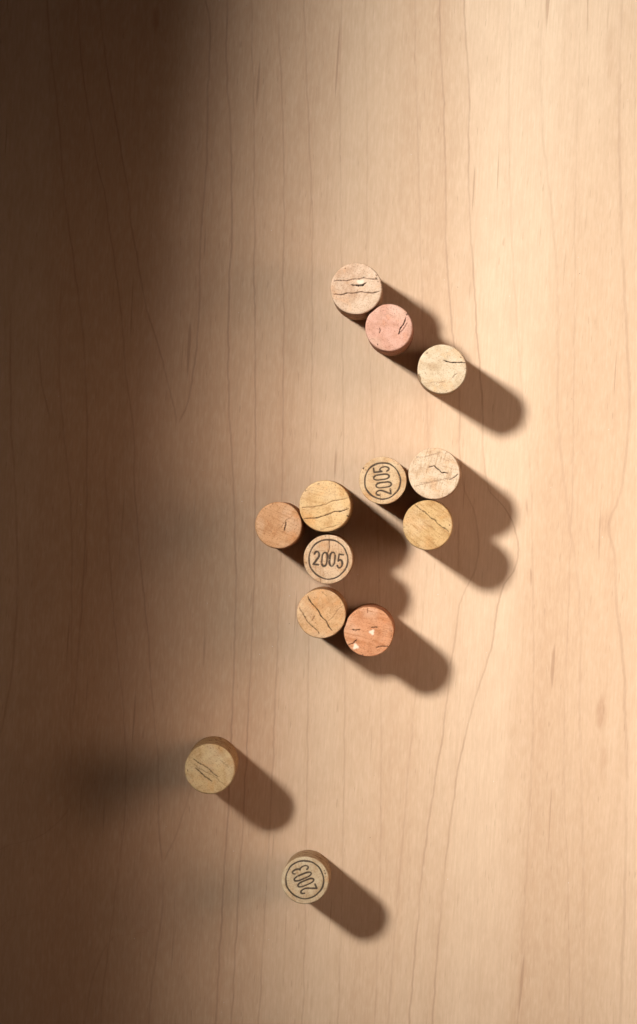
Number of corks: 13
